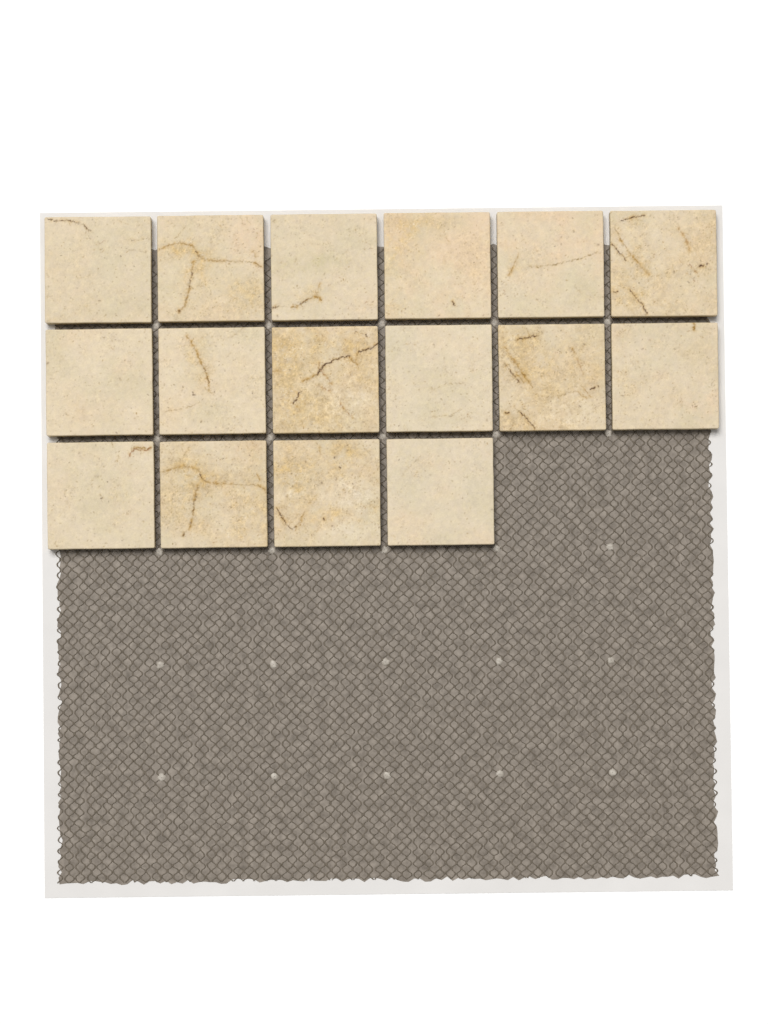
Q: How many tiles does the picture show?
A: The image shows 16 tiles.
